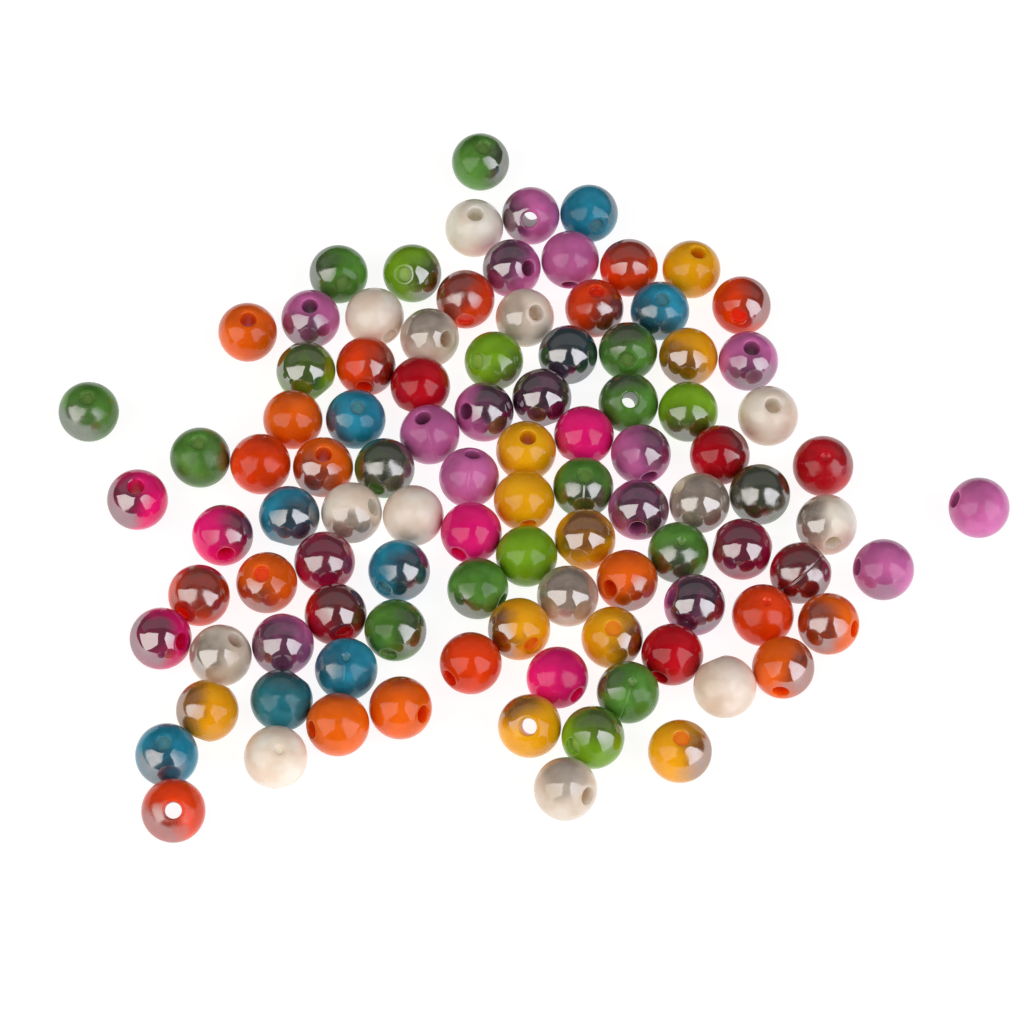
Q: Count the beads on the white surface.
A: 100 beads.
